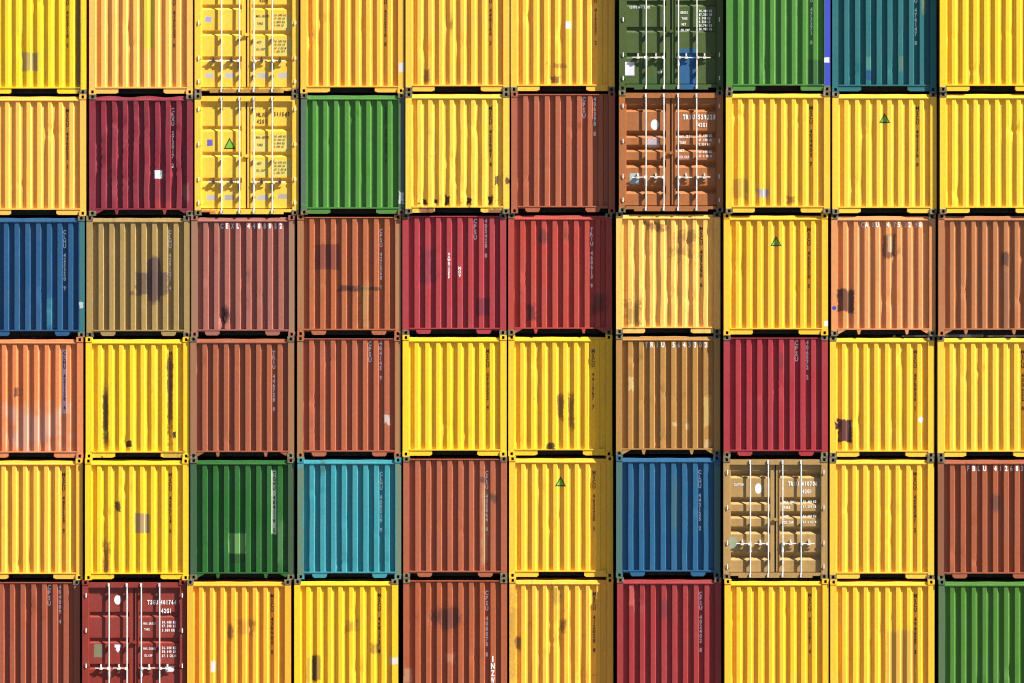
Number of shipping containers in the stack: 60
